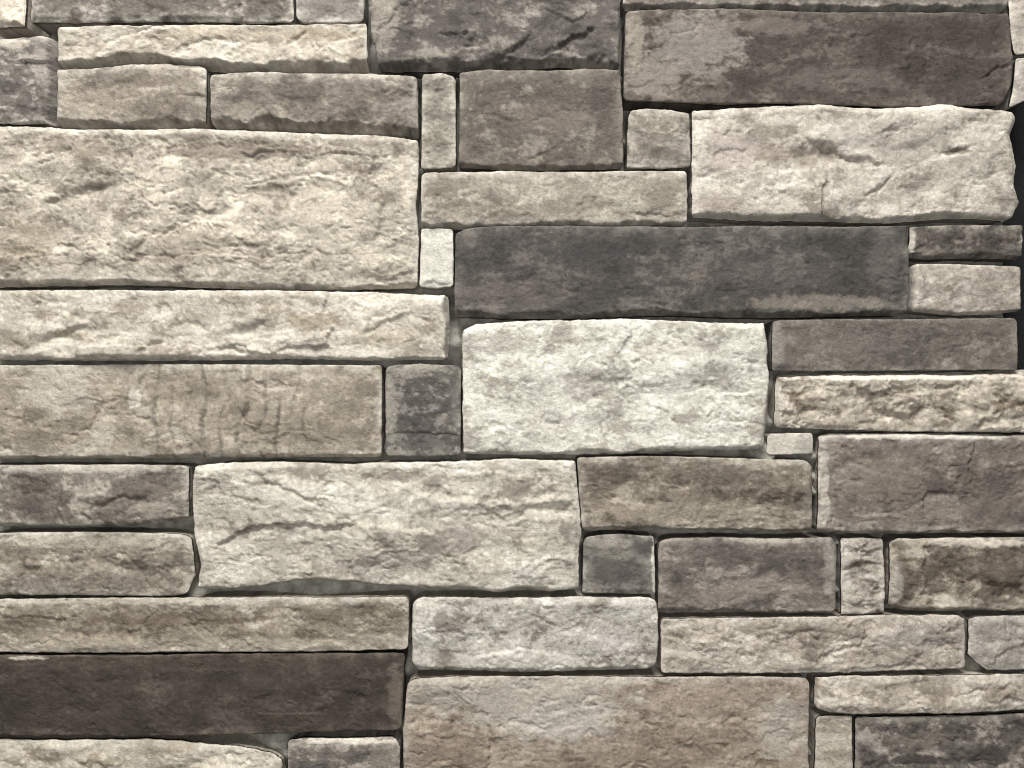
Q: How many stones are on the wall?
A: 49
